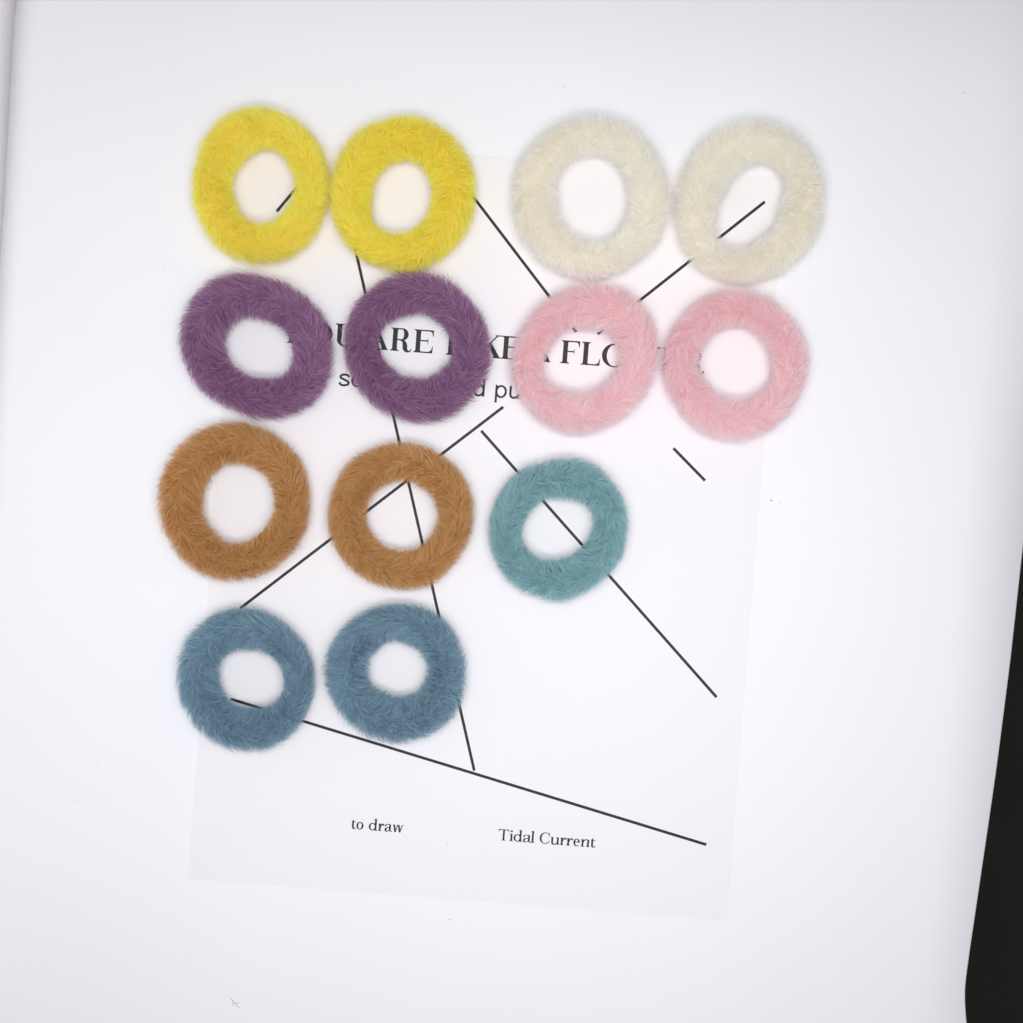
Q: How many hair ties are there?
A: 13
